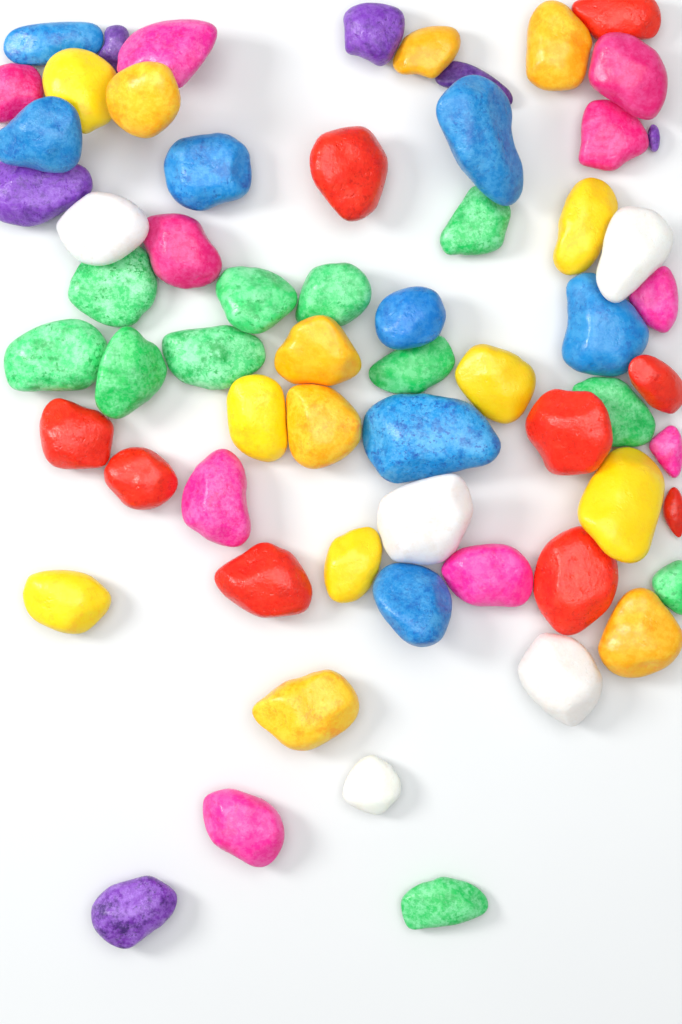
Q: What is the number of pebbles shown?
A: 63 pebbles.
